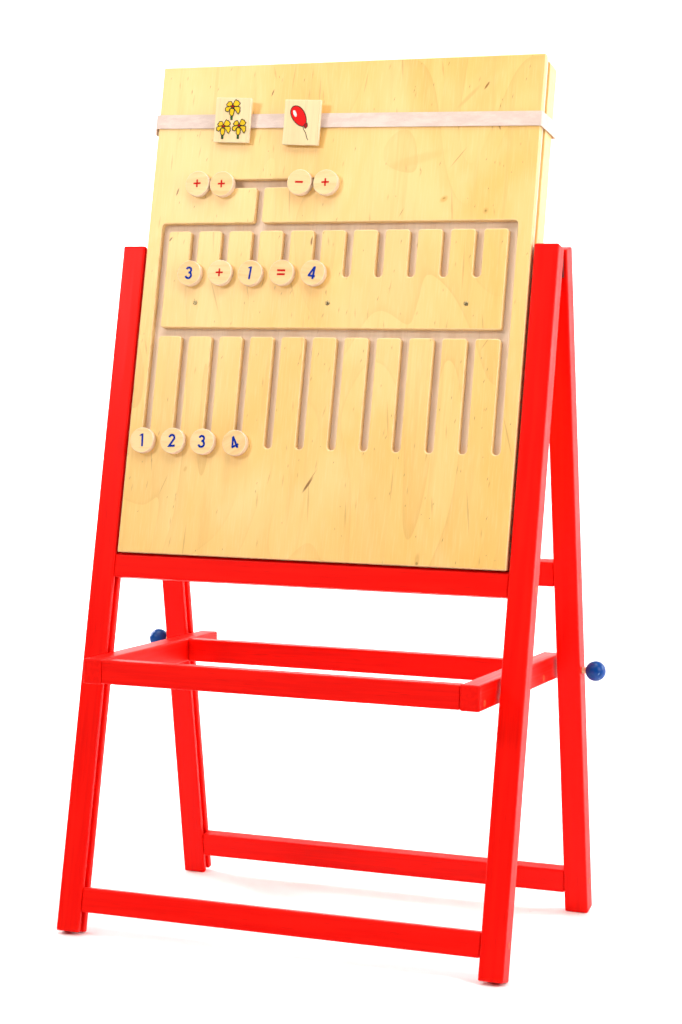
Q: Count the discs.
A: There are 13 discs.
